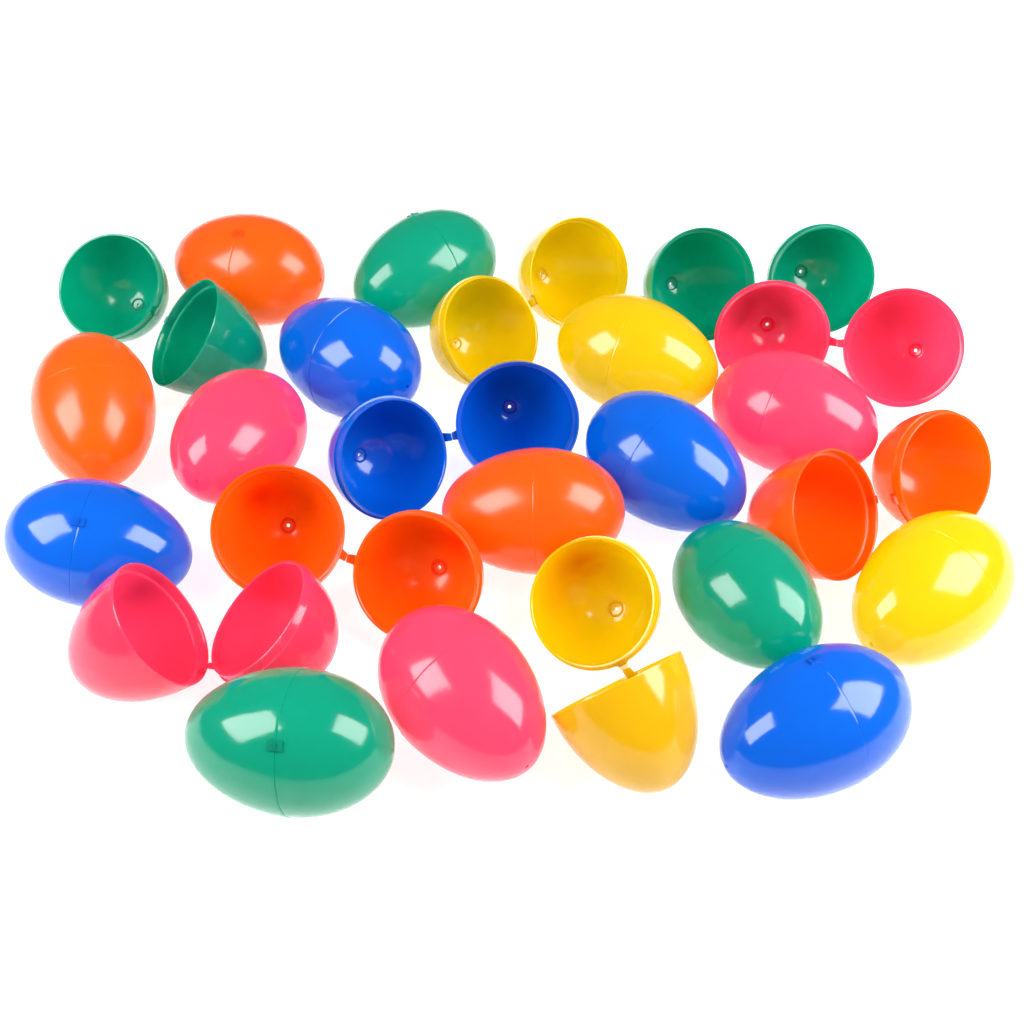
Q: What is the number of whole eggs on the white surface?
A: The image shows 15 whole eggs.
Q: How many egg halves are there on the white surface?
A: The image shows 18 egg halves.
